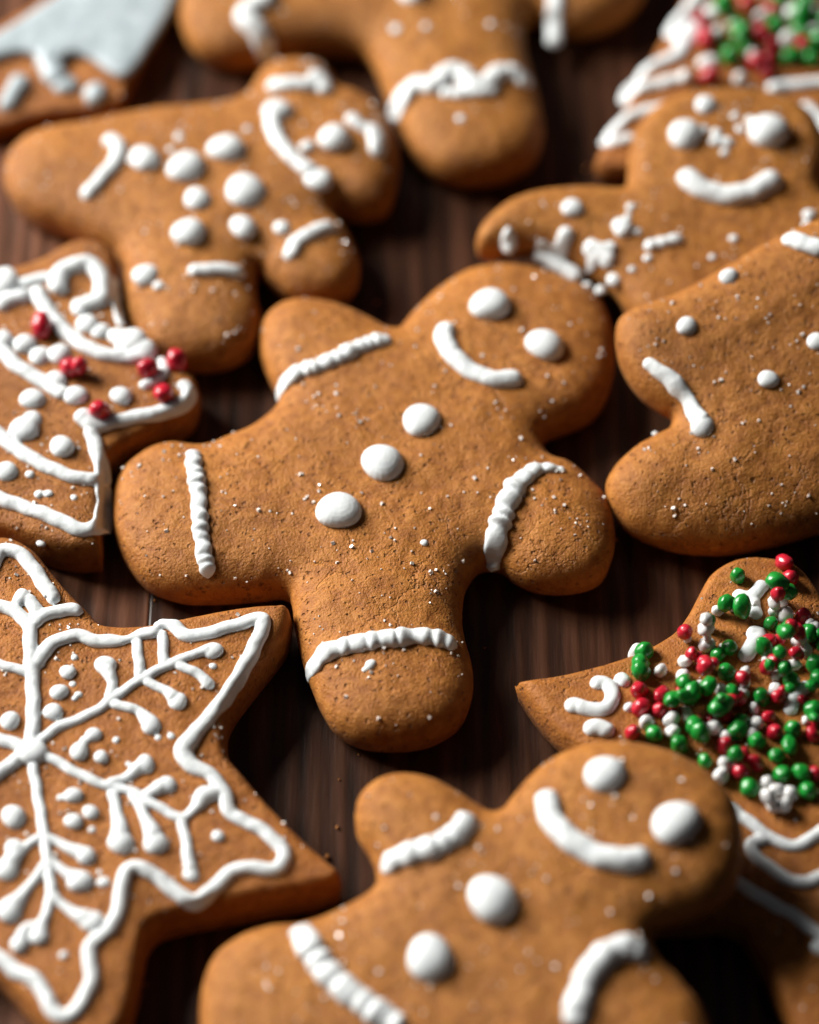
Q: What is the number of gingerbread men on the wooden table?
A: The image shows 6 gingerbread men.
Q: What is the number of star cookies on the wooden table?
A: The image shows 3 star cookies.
